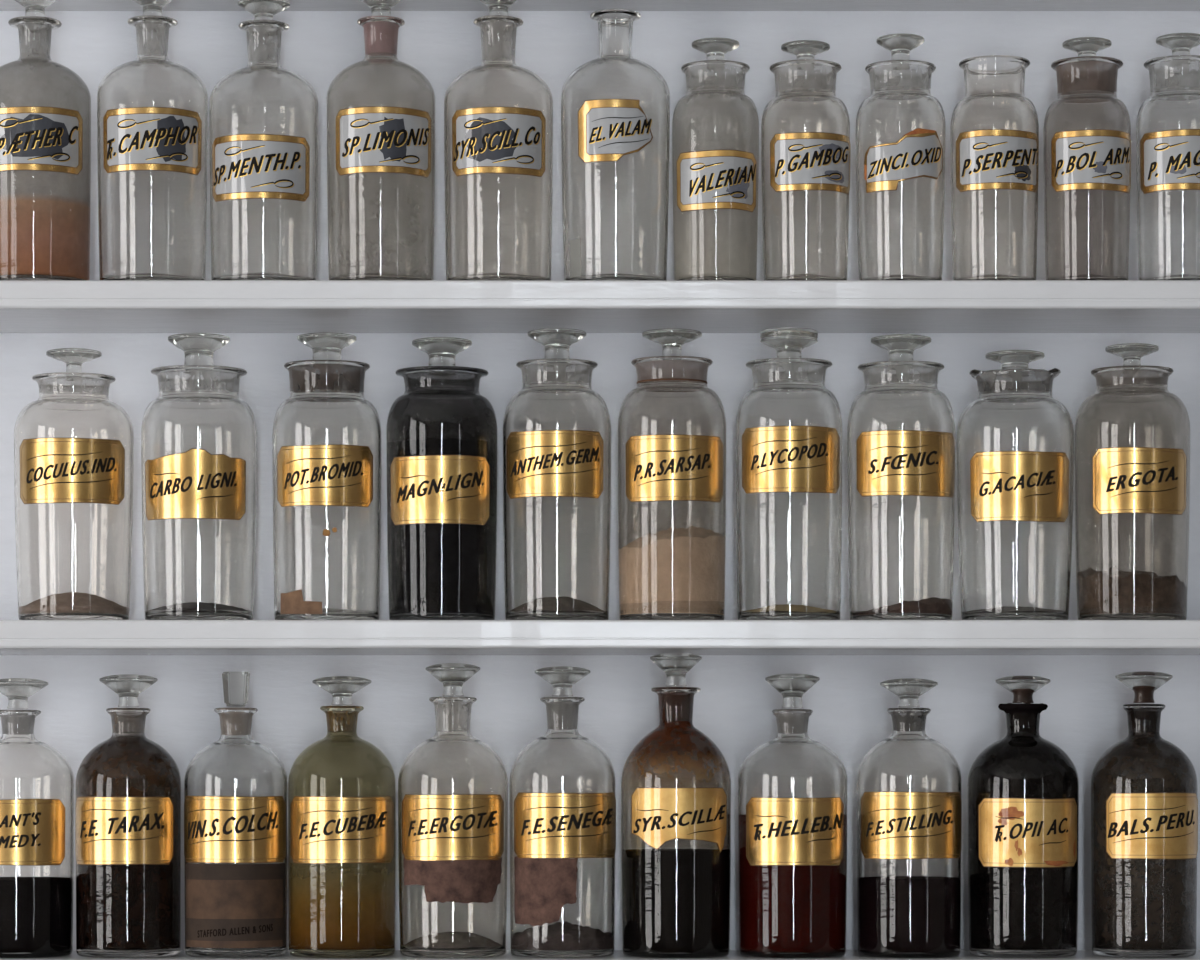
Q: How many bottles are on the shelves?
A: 33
